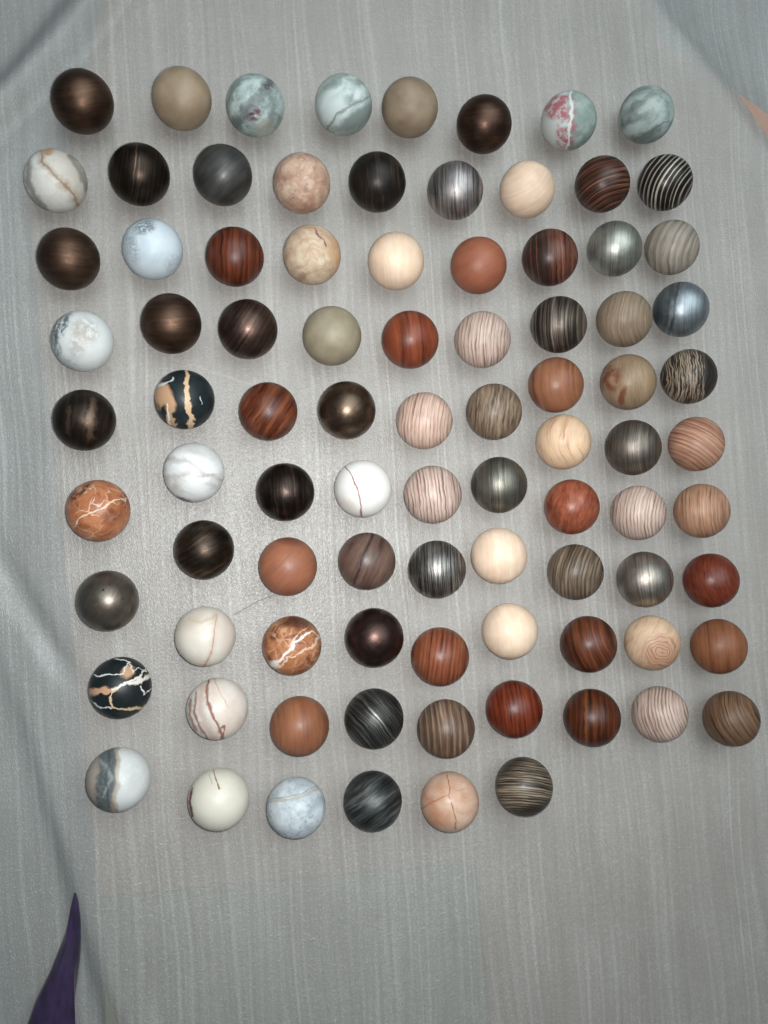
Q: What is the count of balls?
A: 88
